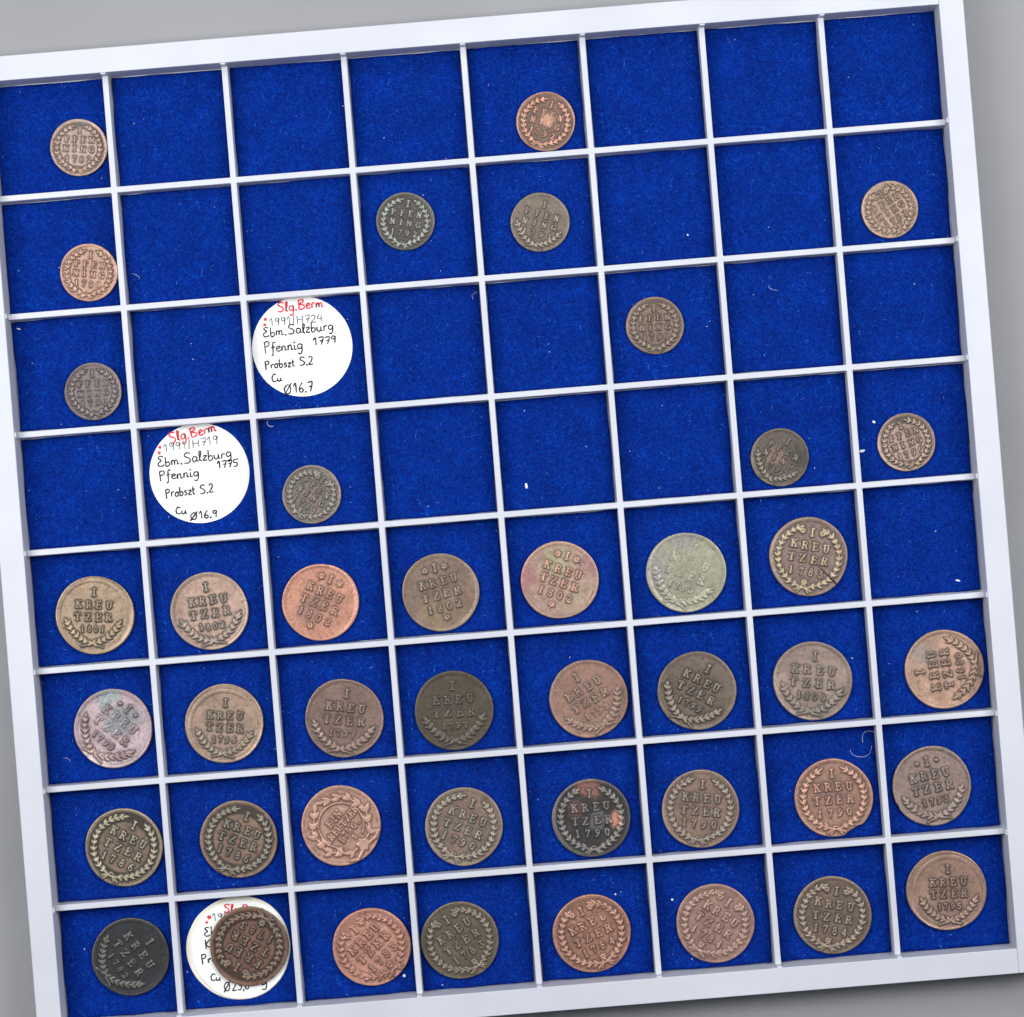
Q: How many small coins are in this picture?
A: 11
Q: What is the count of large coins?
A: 31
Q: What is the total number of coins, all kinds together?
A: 42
